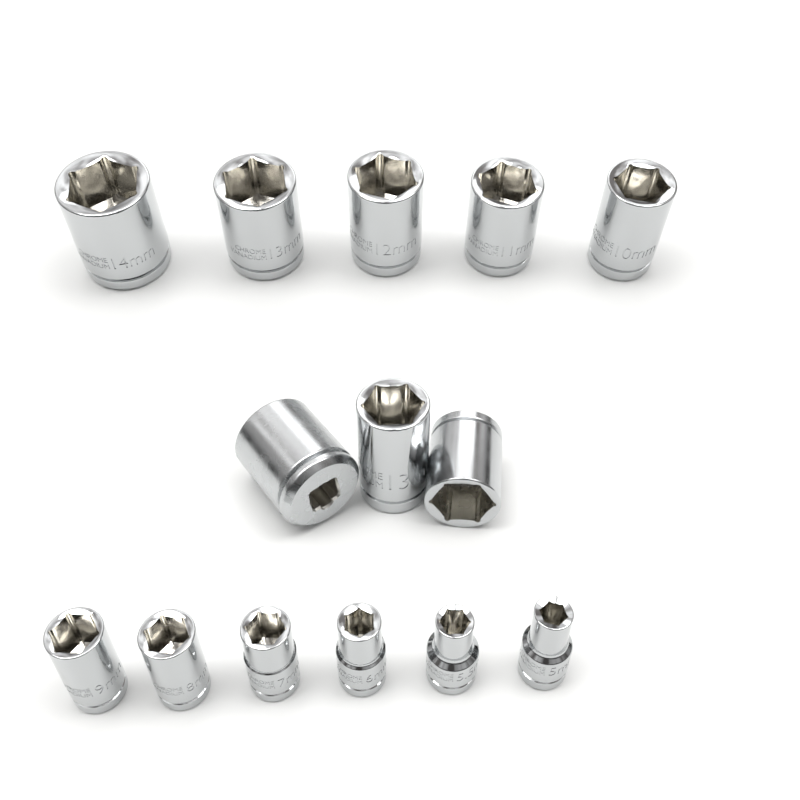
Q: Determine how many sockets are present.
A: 14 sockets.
